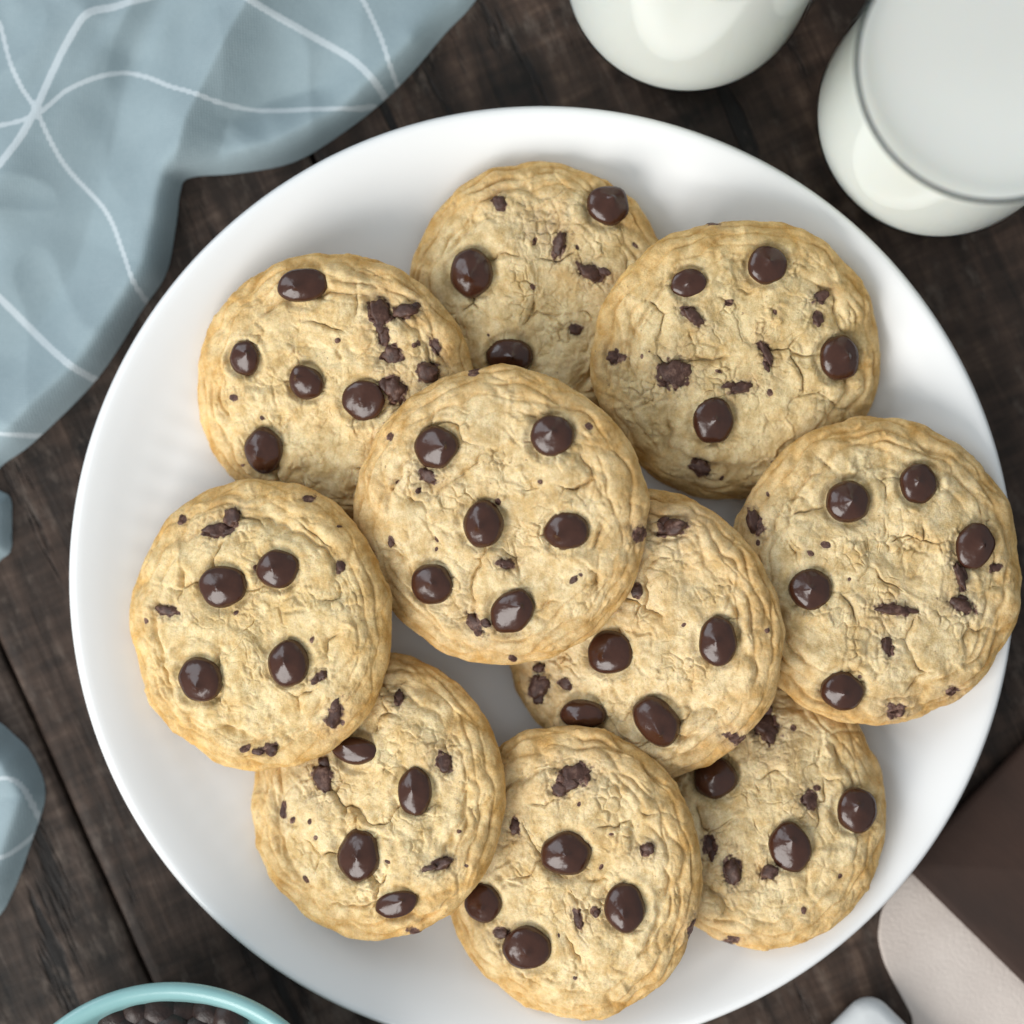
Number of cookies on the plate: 10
